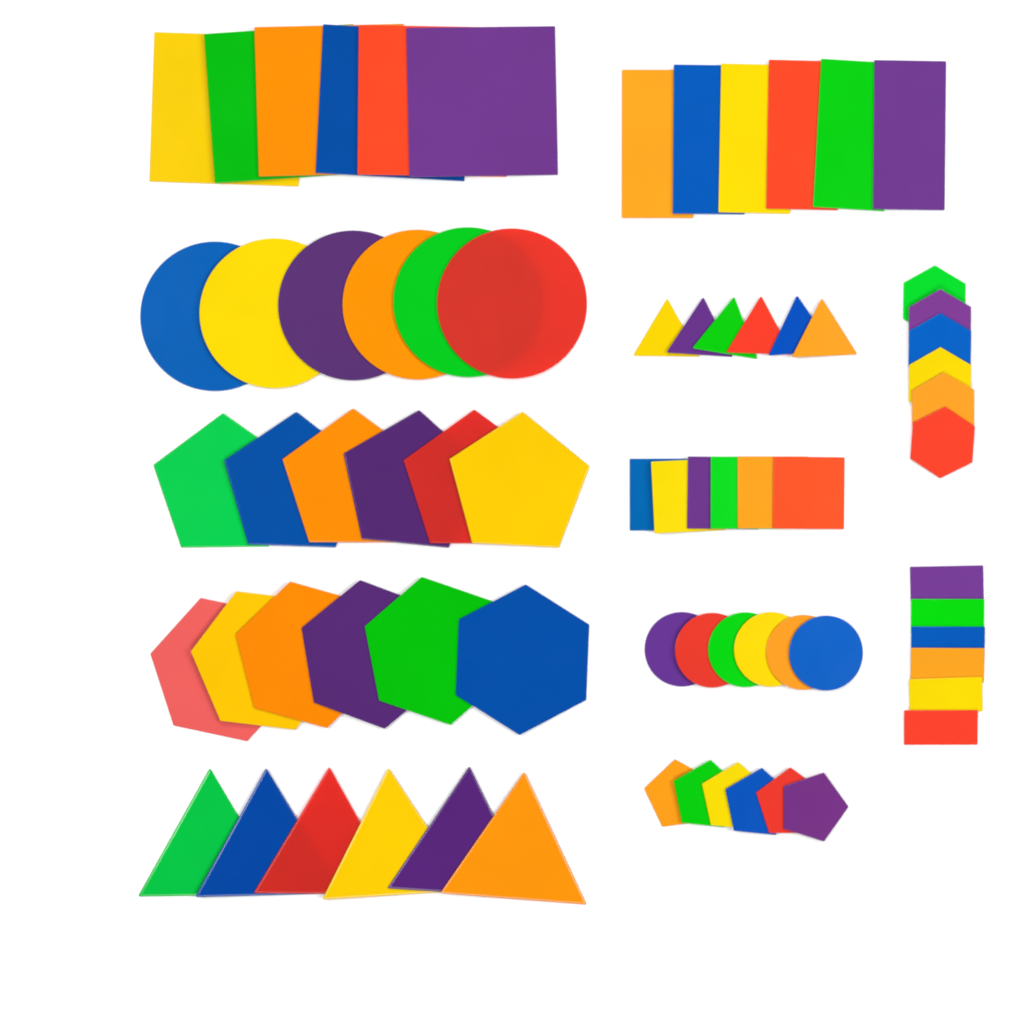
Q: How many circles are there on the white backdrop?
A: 12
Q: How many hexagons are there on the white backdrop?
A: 12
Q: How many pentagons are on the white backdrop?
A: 12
